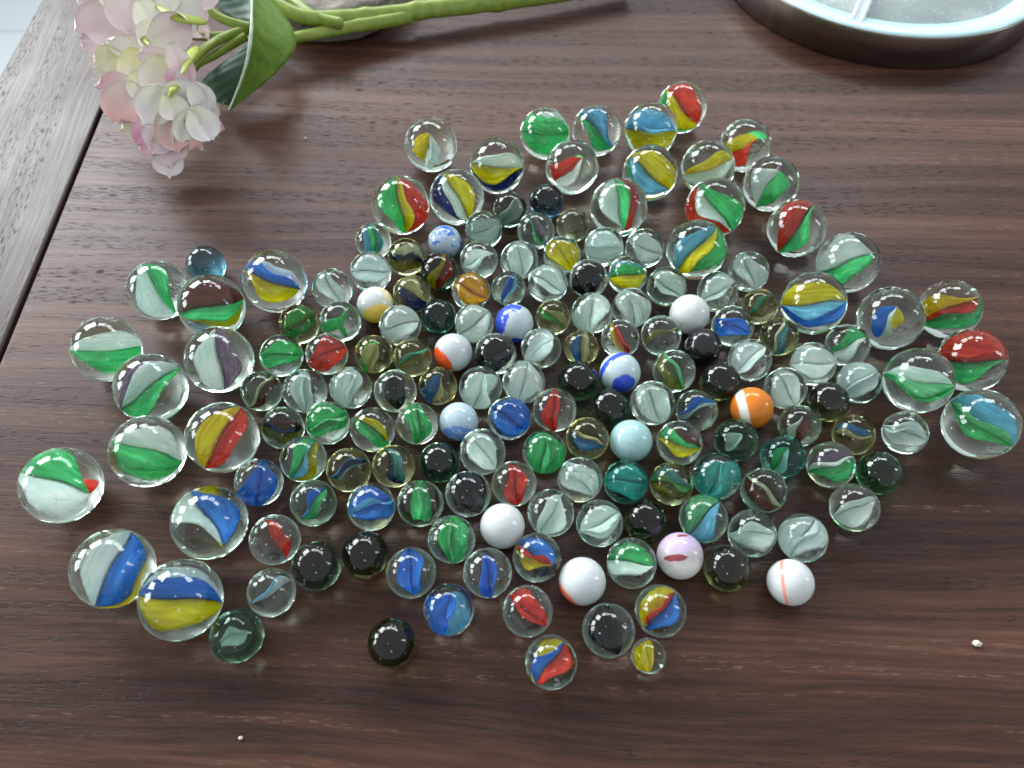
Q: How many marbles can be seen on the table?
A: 171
